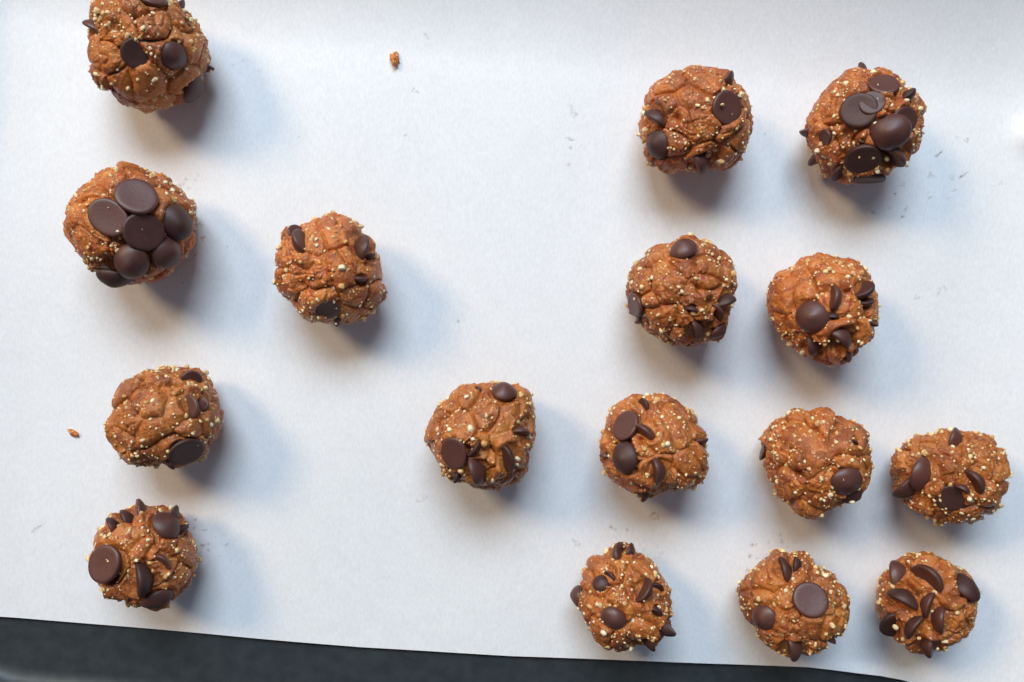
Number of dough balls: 16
